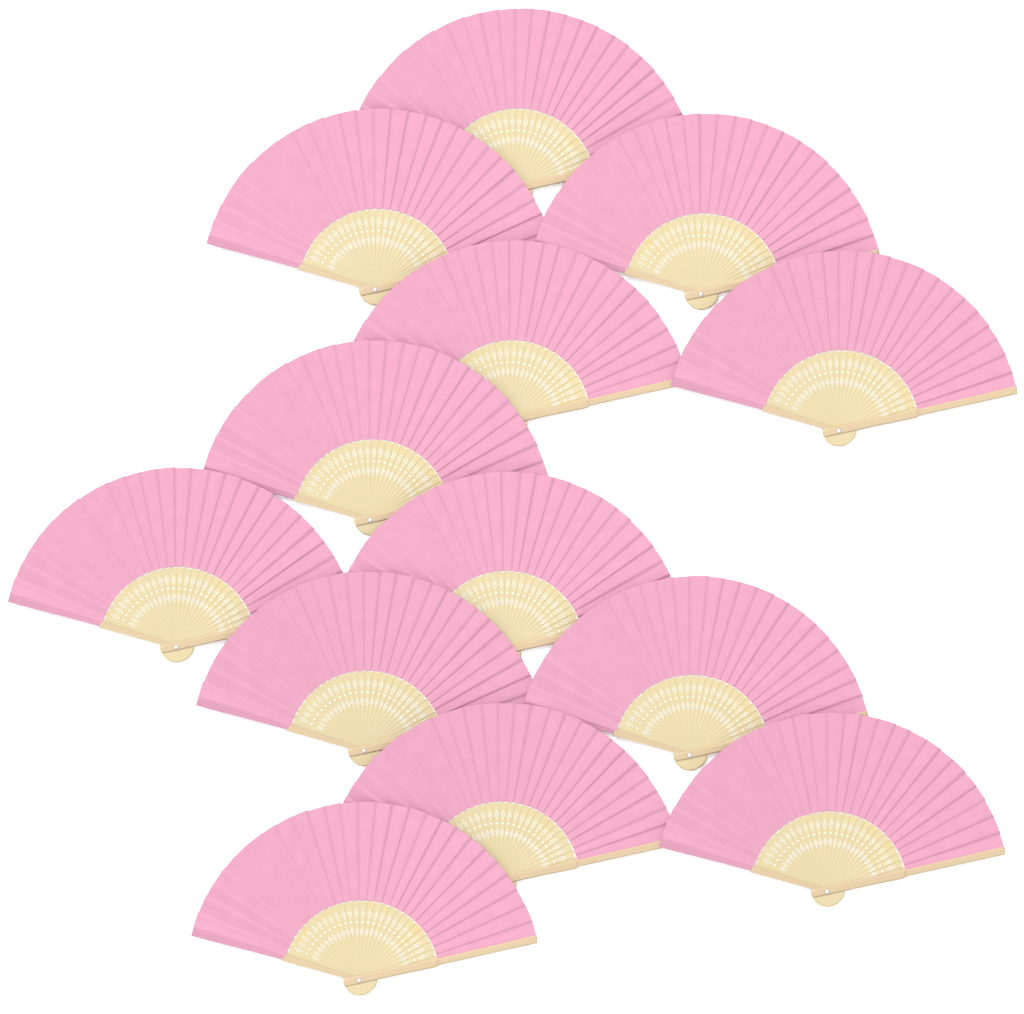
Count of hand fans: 13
